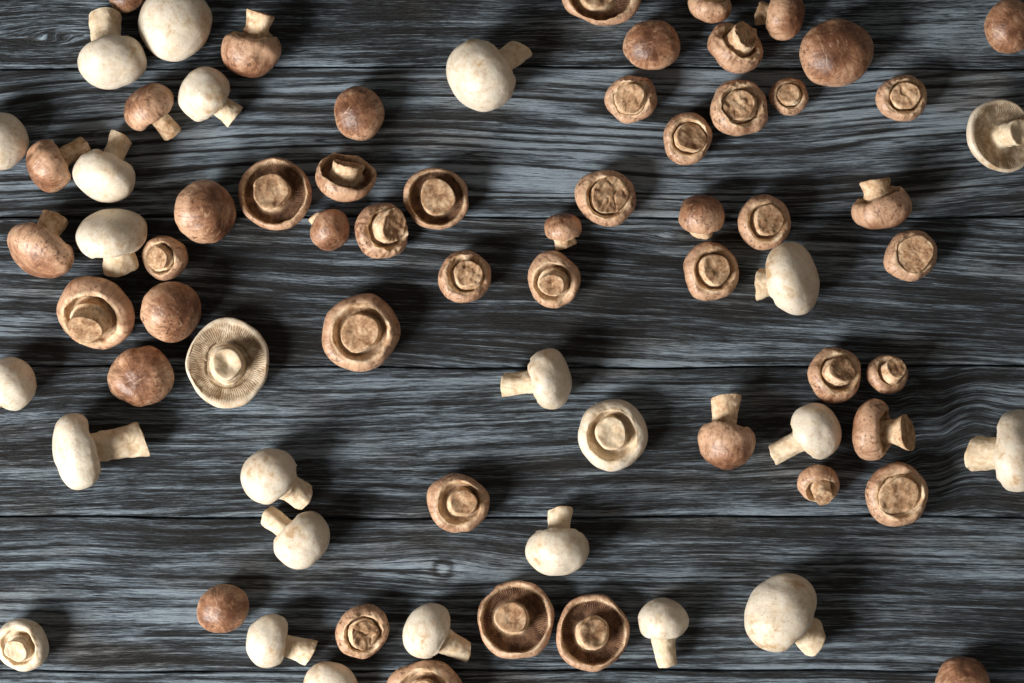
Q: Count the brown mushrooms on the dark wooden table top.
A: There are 51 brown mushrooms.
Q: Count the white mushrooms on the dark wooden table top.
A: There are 25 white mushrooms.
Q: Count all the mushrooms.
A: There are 76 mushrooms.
